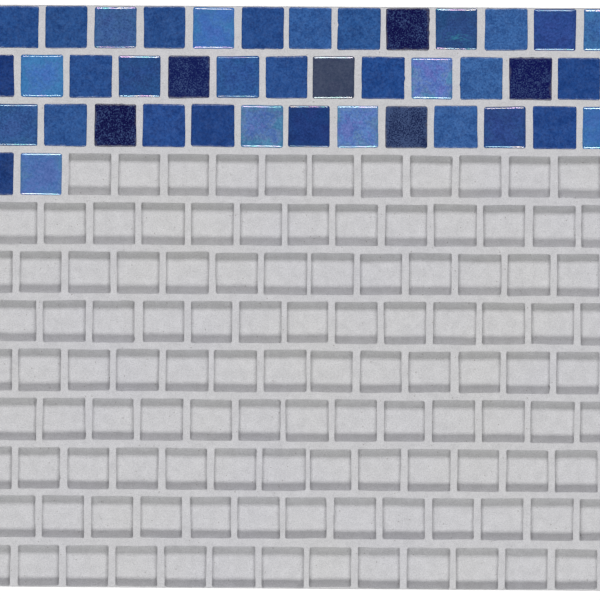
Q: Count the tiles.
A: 41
